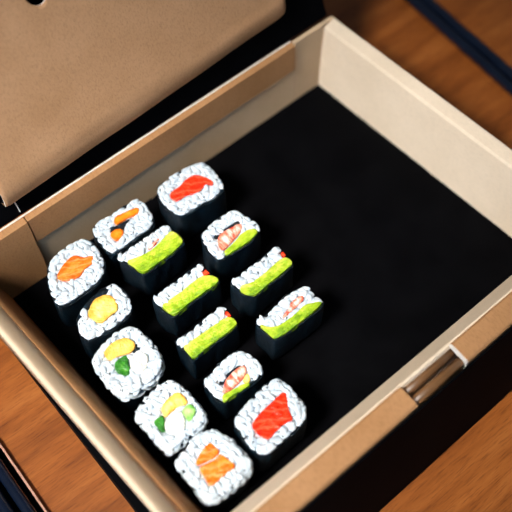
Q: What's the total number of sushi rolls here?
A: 15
